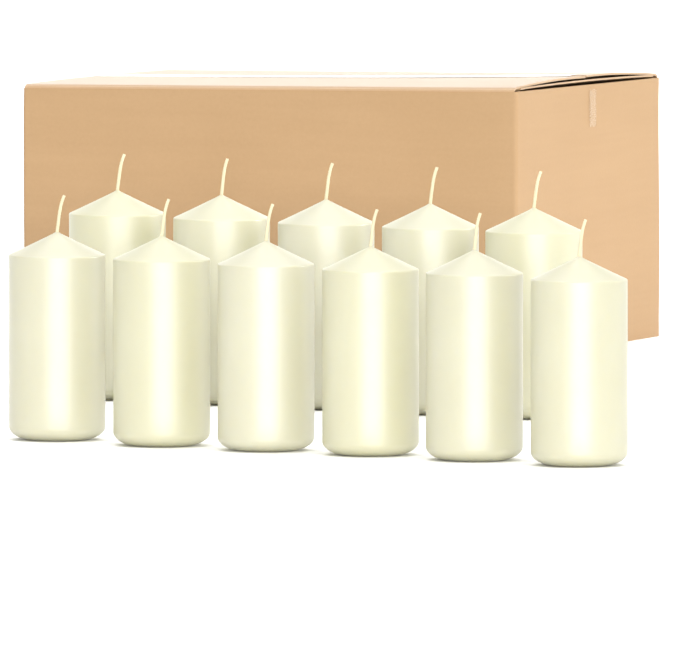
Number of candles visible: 11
